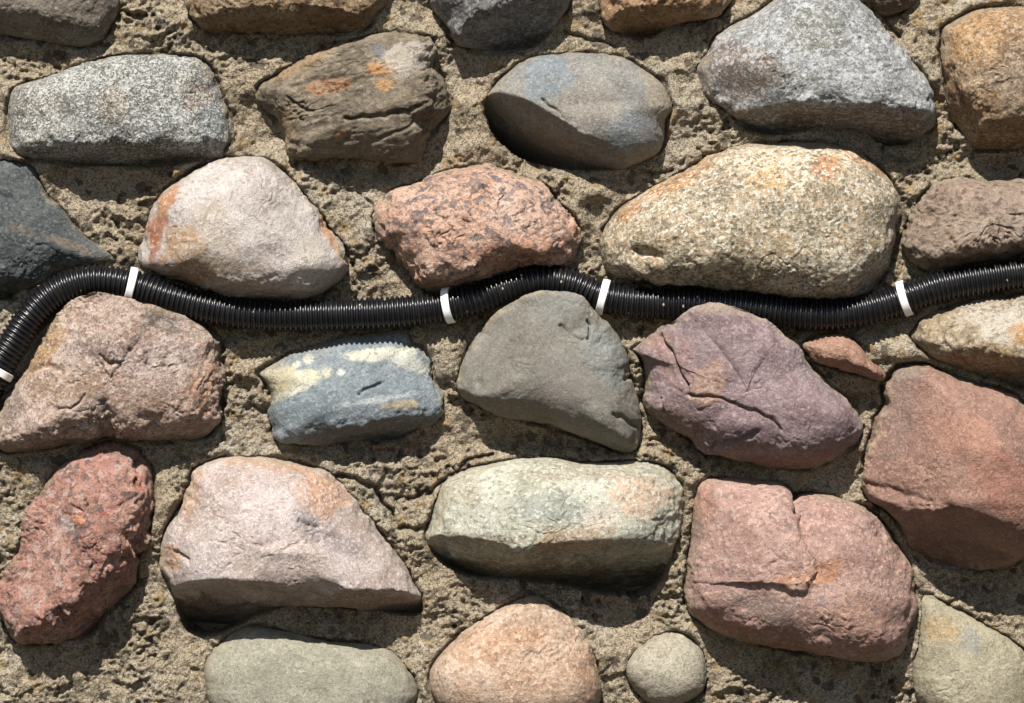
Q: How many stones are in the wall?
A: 30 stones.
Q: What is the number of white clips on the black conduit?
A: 5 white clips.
